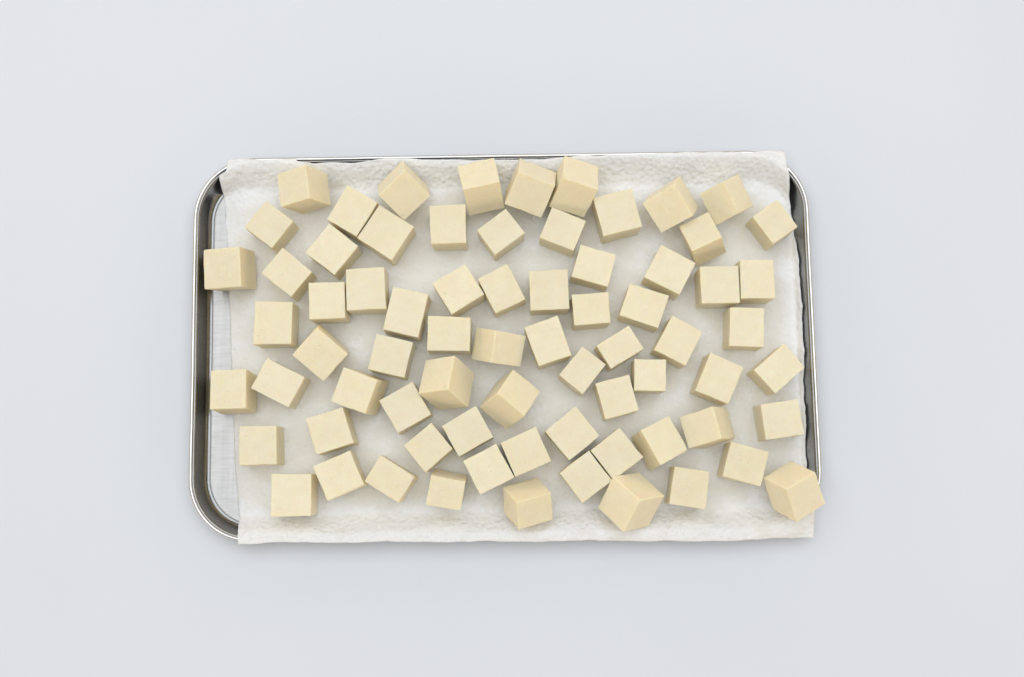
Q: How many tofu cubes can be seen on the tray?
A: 72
